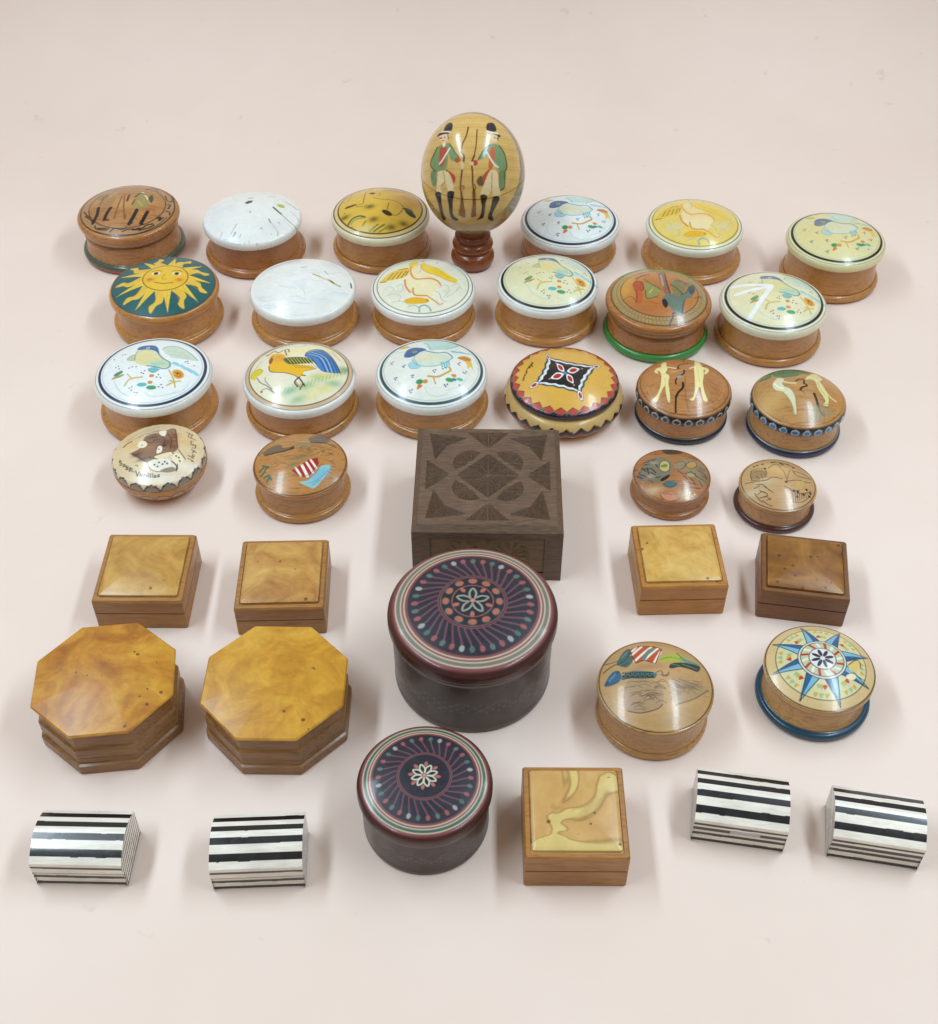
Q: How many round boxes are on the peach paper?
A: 26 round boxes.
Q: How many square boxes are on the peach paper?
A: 6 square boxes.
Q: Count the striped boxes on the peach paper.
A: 4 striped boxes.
